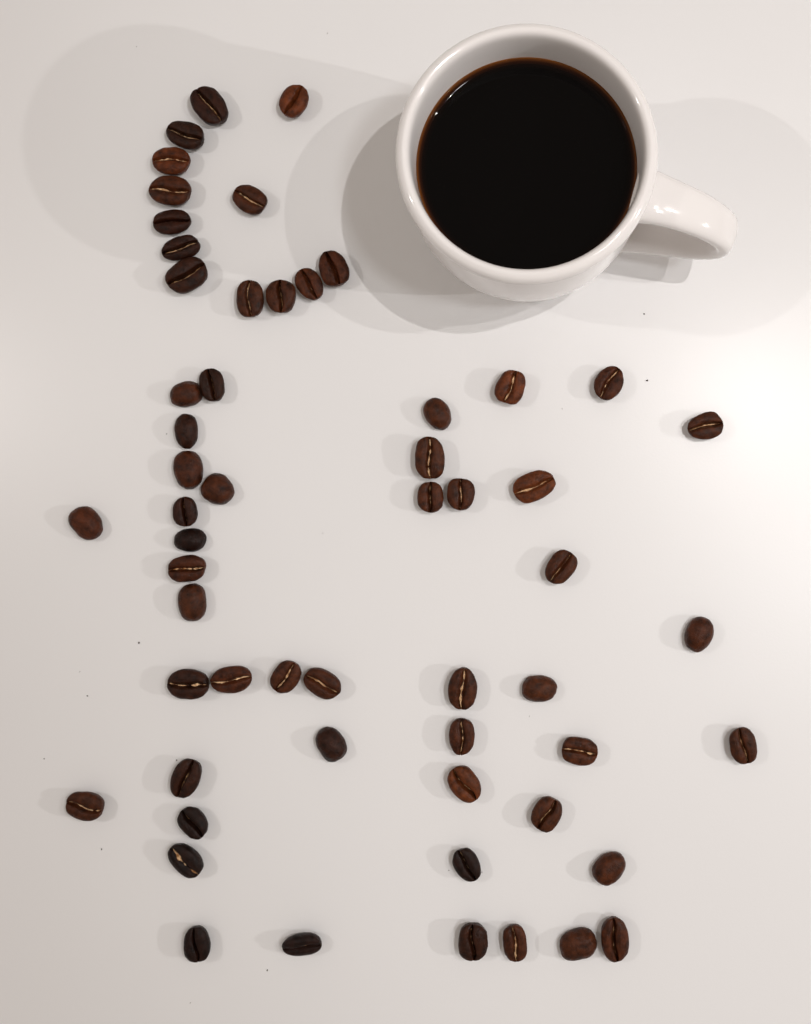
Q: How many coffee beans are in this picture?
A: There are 57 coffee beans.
